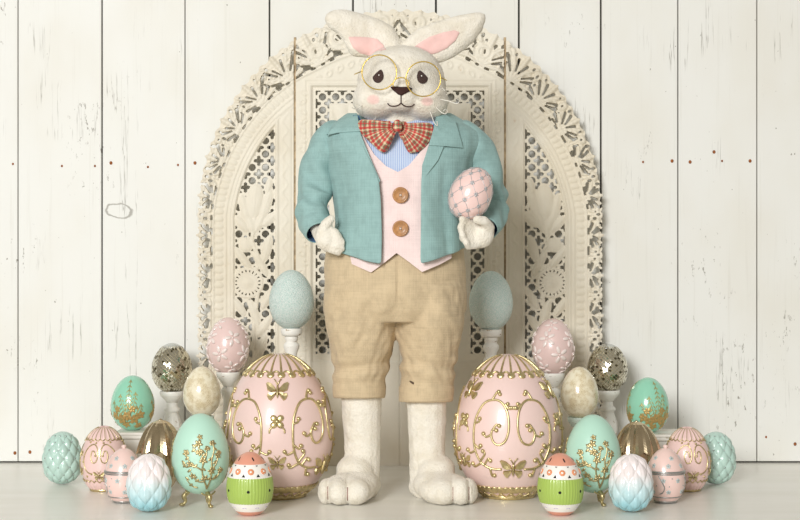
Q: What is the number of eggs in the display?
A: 27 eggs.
